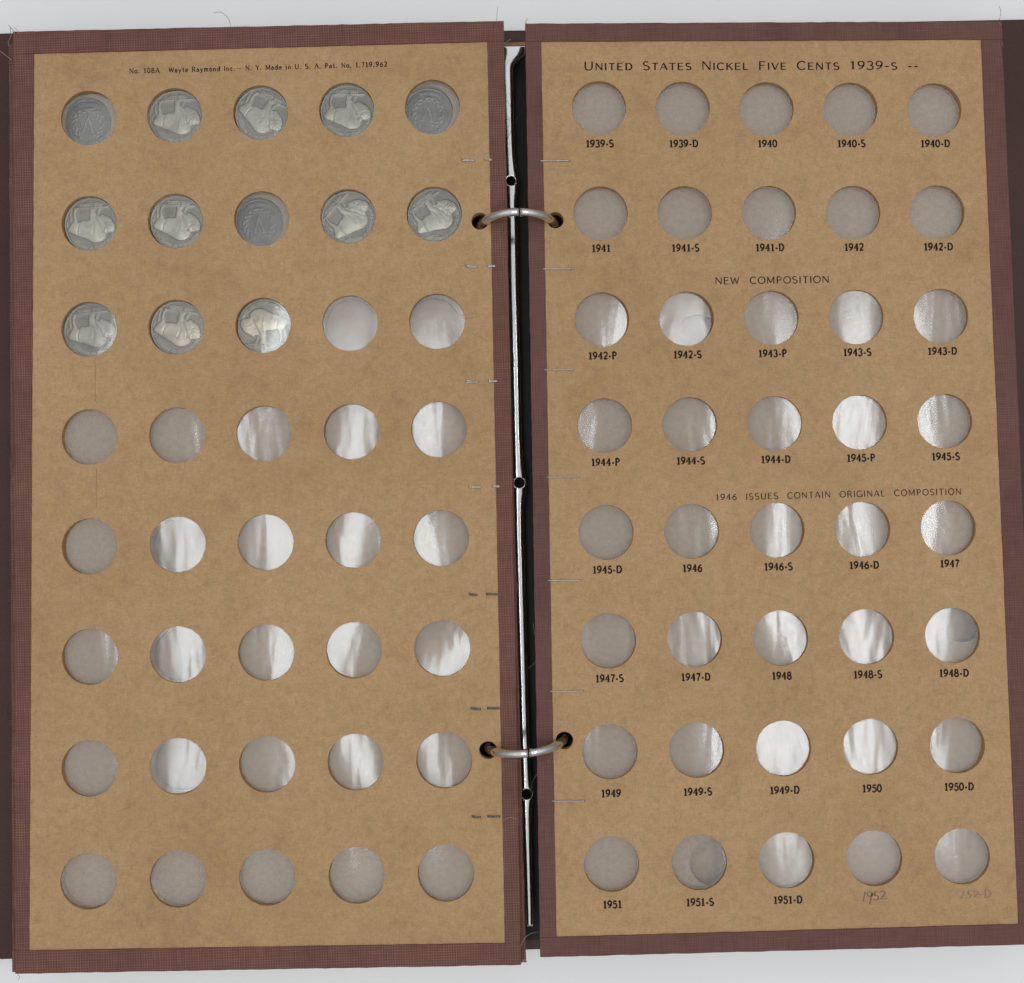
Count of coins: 13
